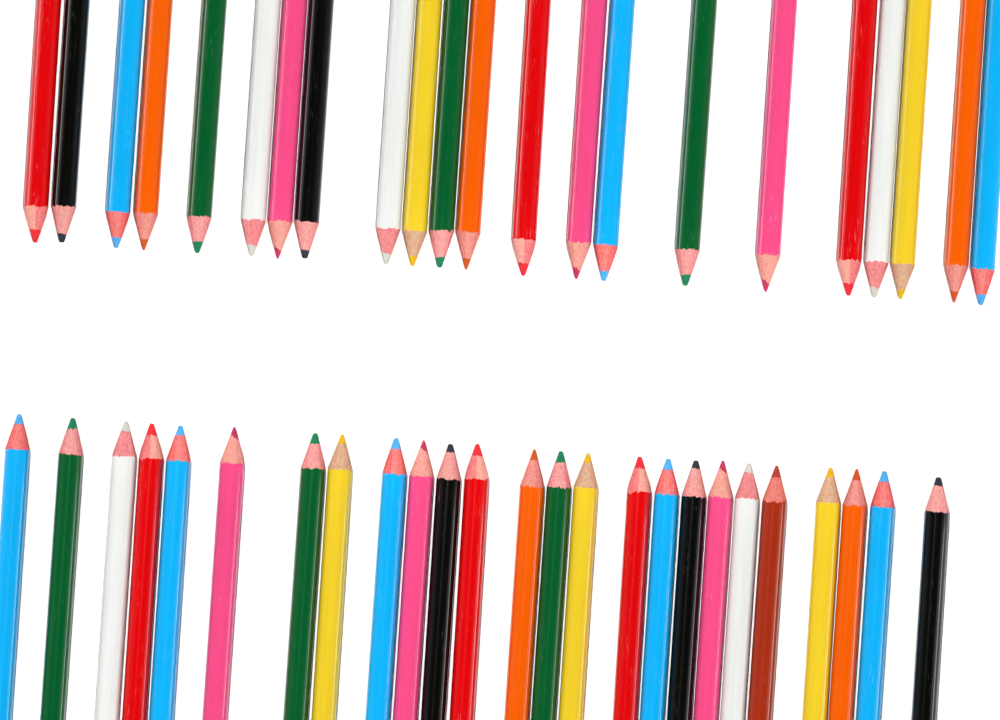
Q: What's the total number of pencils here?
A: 47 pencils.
